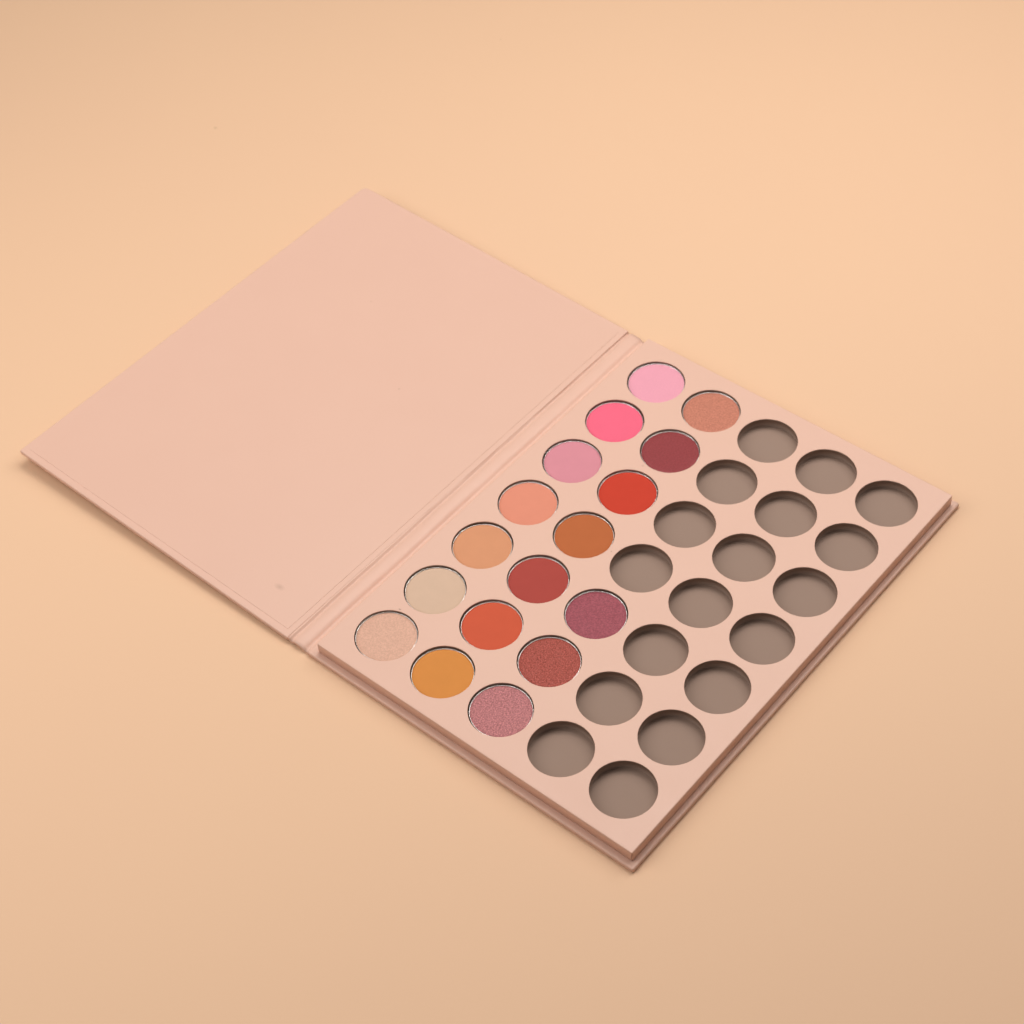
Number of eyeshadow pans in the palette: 17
